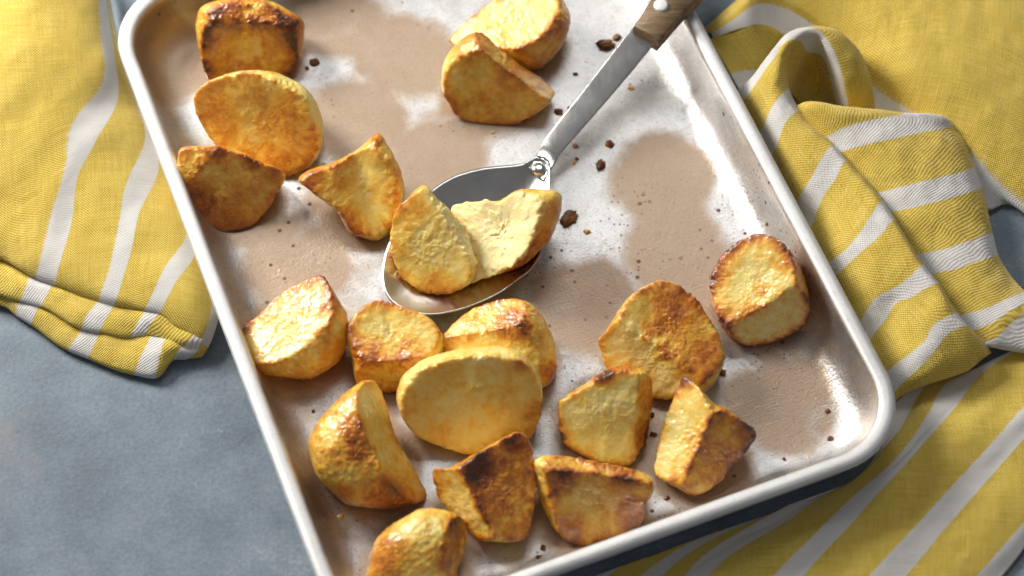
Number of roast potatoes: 19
